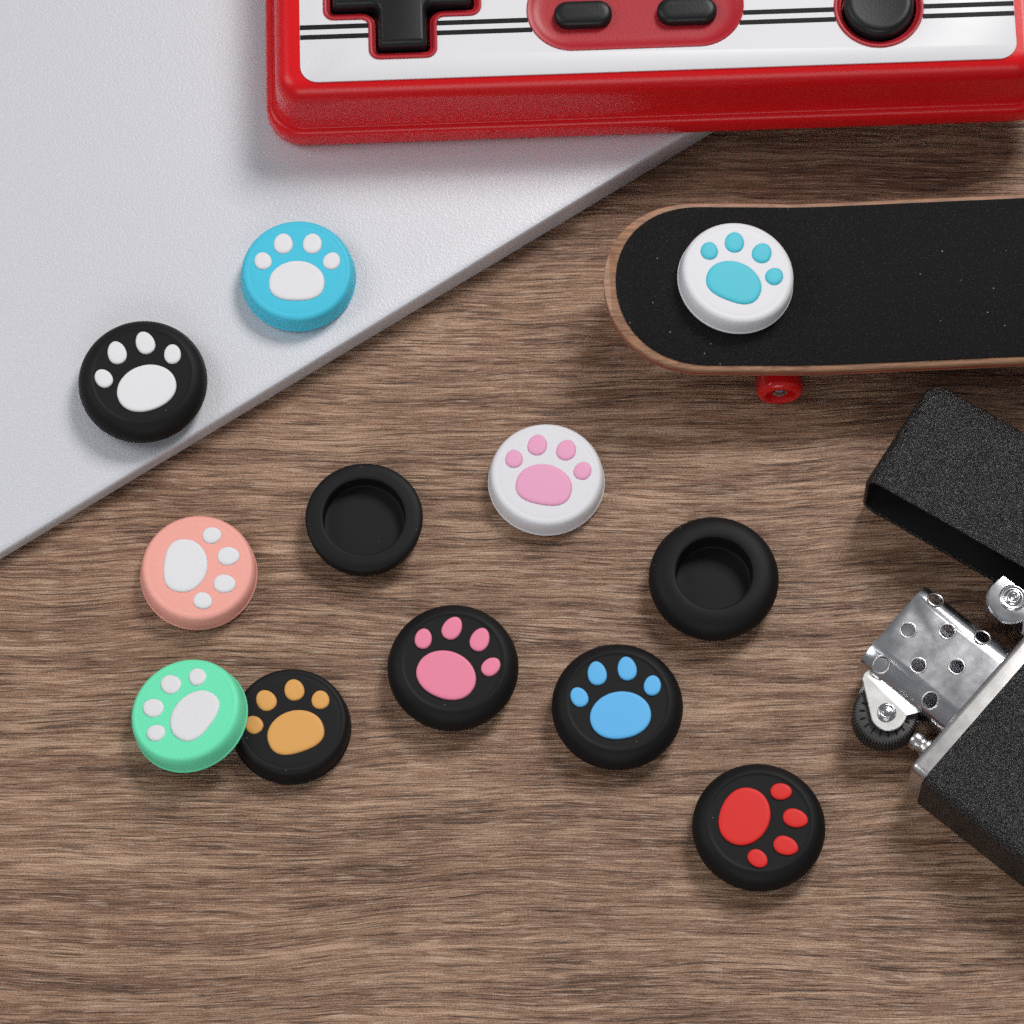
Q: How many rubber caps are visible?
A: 12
